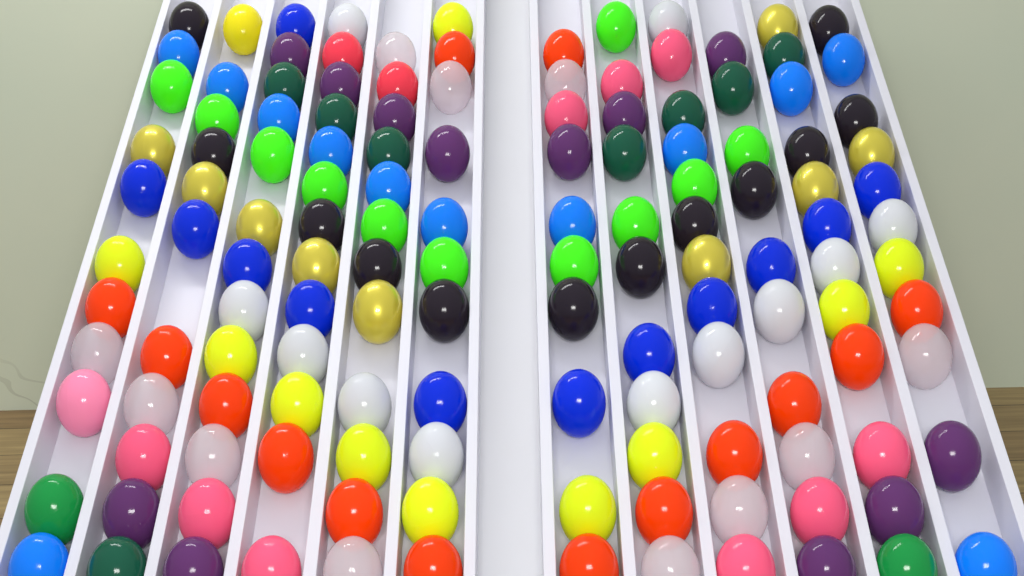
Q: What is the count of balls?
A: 137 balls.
